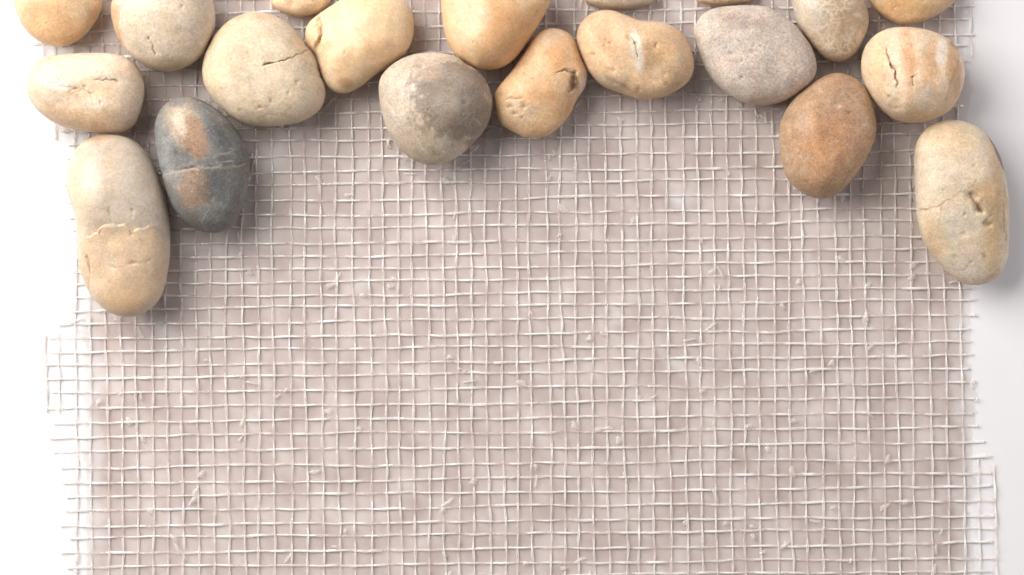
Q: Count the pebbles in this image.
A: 20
